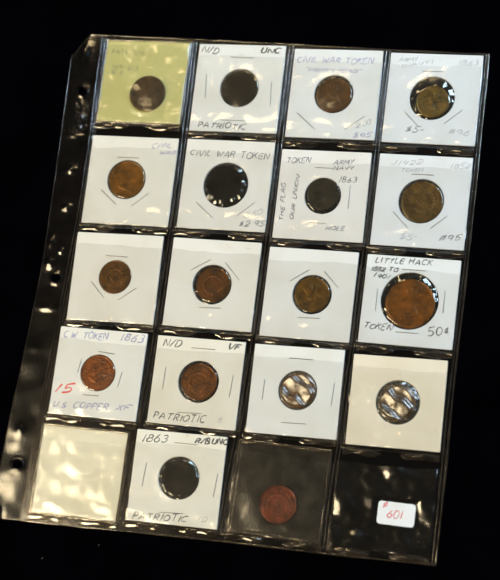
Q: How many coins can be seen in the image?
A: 15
